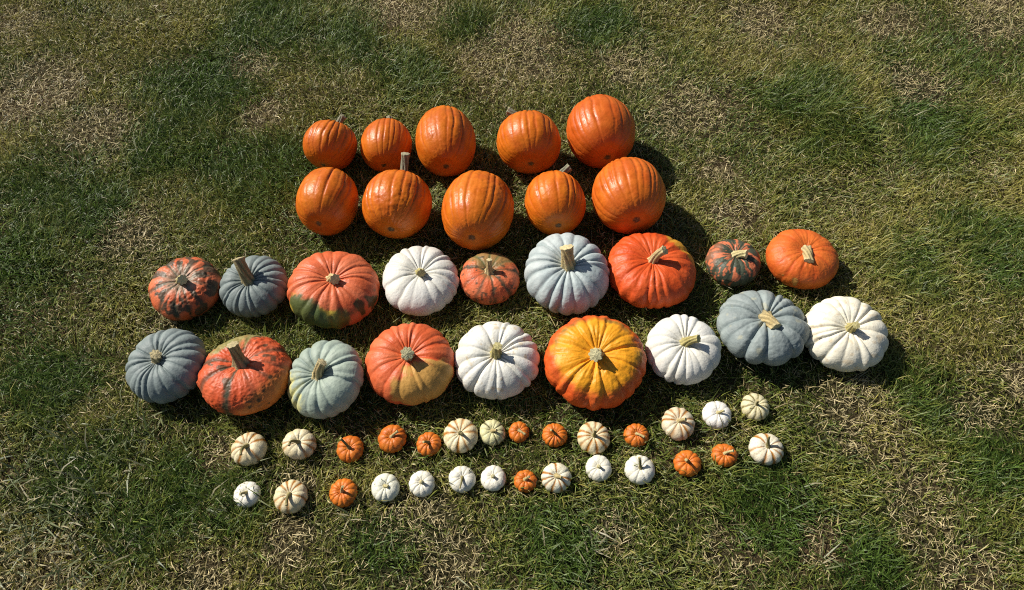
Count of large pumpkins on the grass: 28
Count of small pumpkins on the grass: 28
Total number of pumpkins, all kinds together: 56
